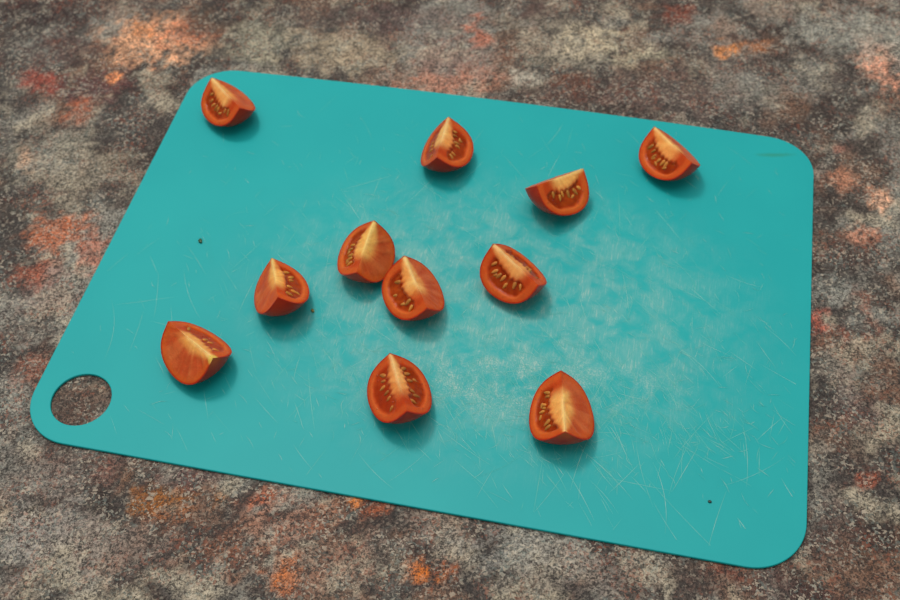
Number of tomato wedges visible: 11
